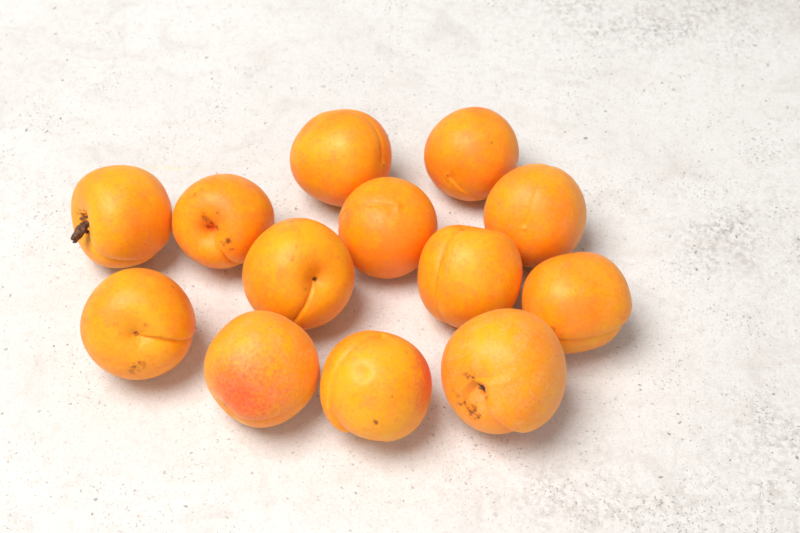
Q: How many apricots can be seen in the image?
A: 13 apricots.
